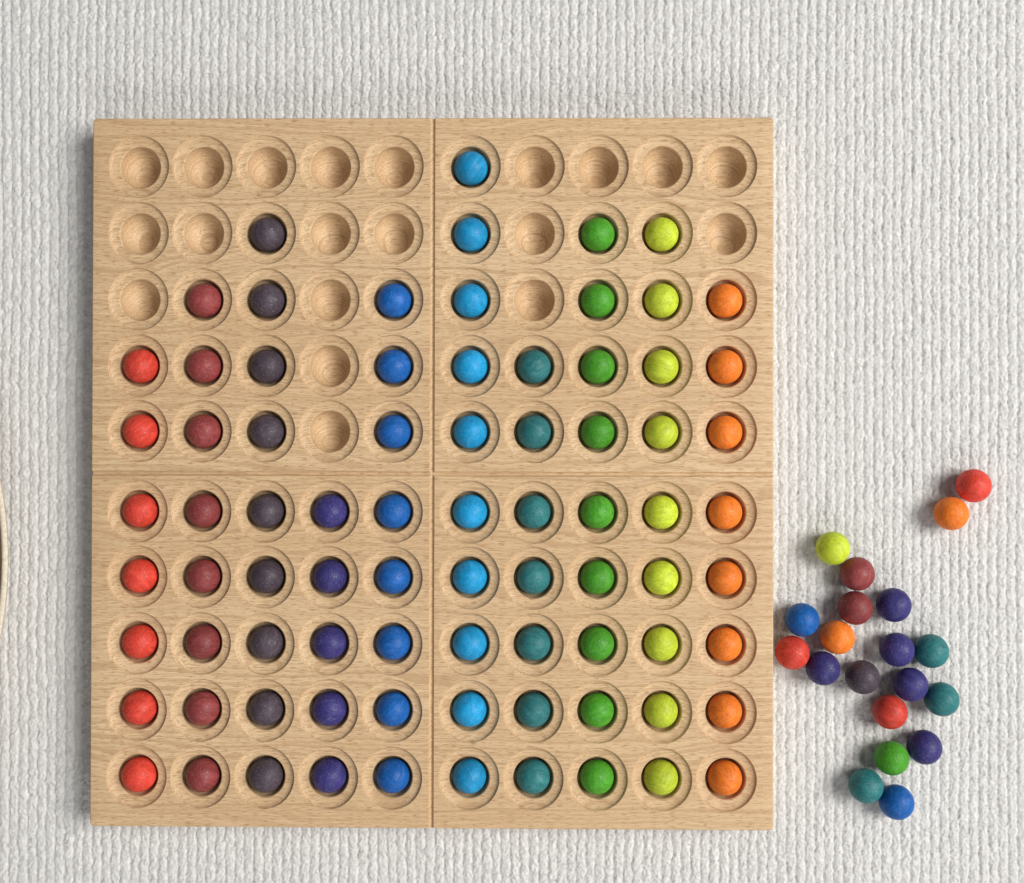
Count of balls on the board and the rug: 100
